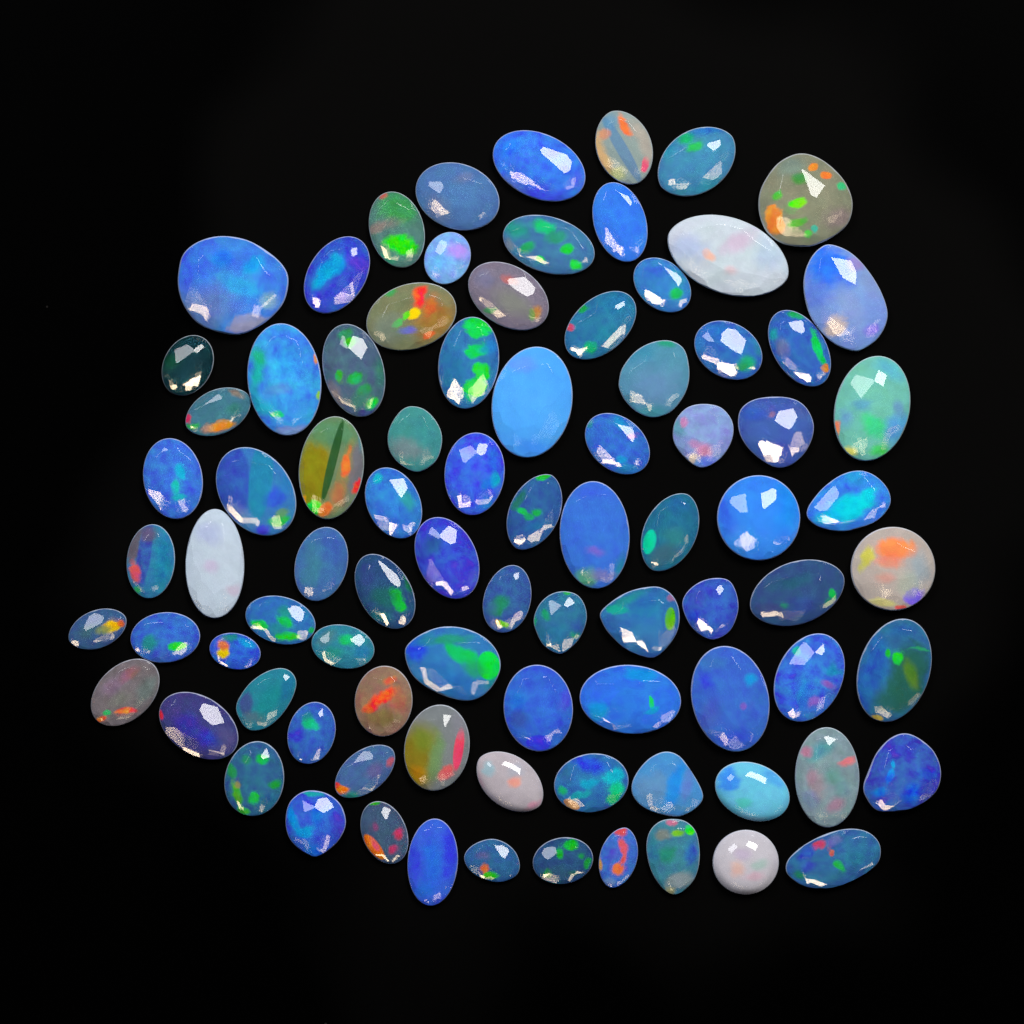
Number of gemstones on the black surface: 86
